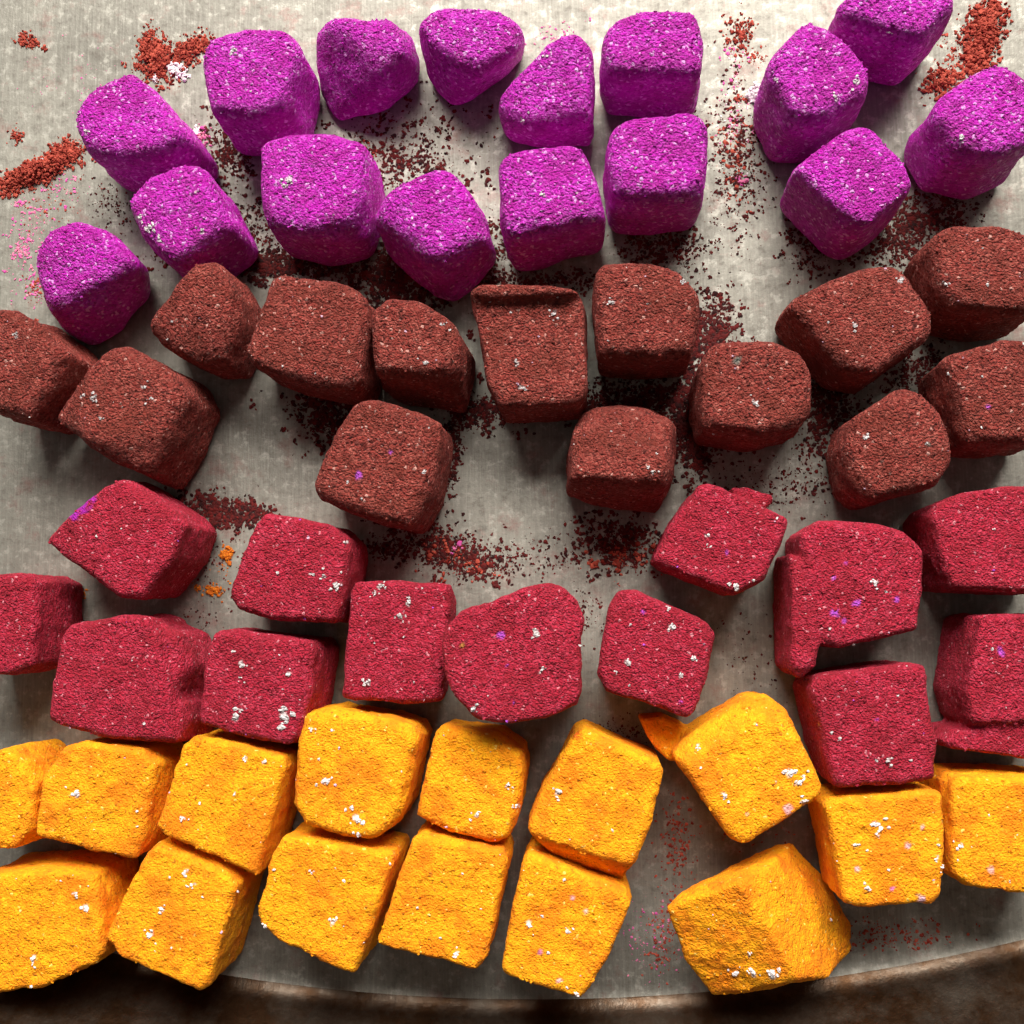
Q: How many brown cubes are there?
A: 14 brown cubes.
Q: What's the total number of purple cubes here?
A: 16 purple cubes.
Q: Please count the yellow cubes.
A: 15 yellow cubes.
